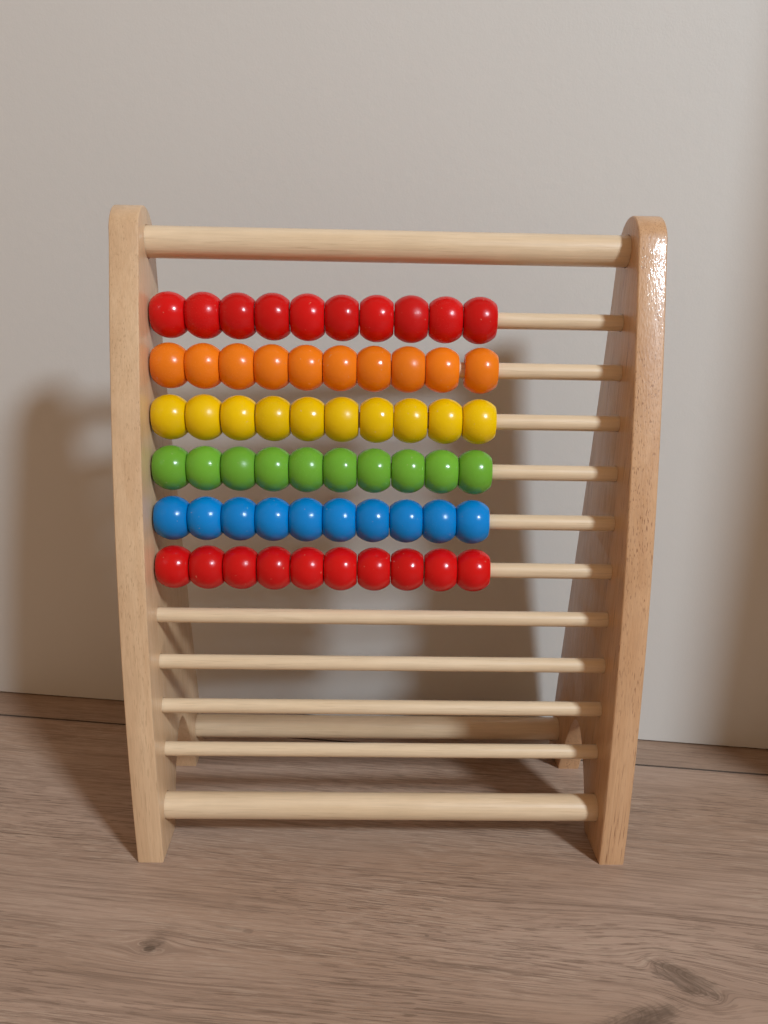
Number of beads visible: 60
